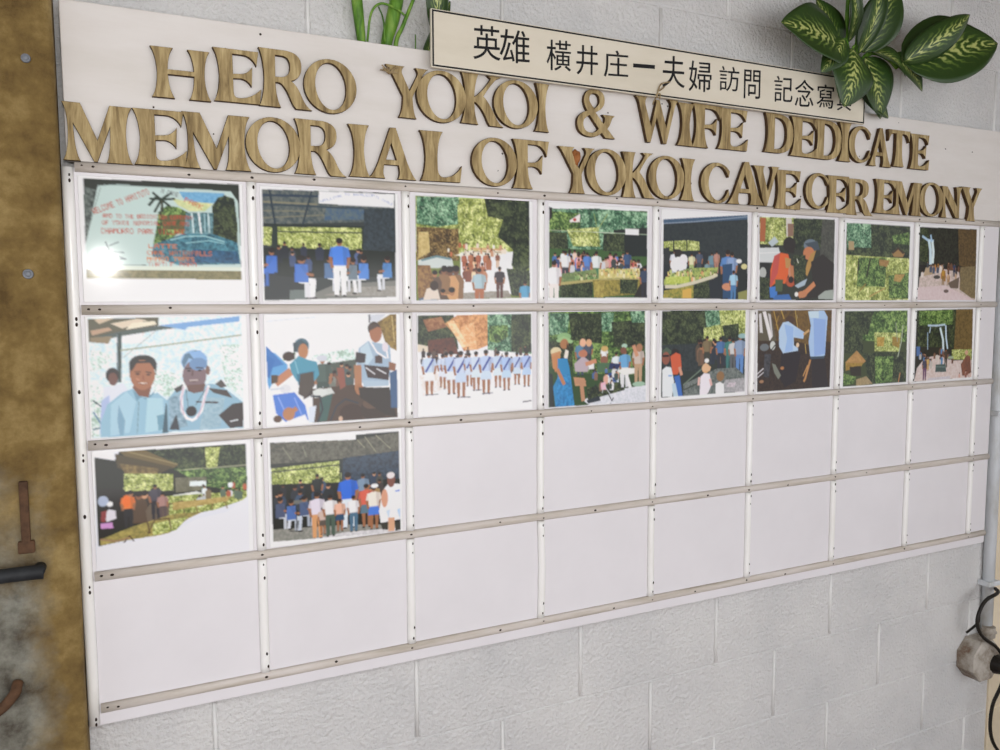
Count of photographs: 18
